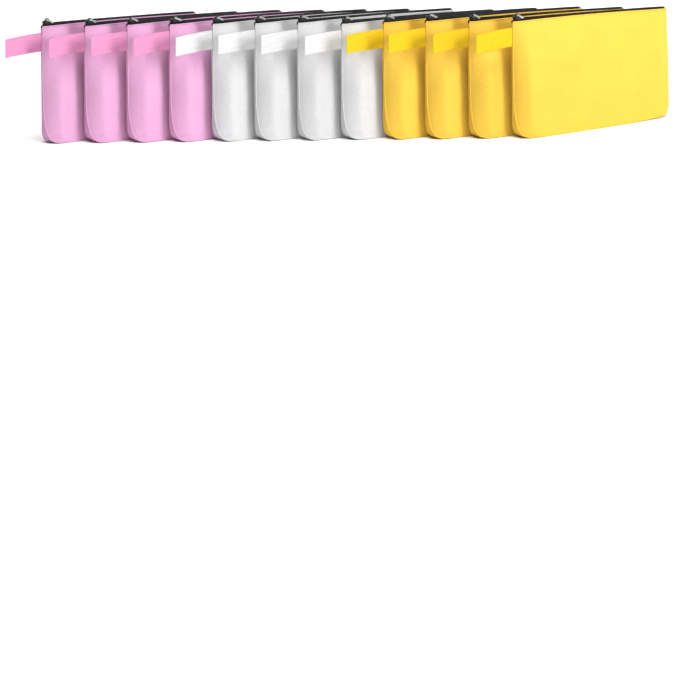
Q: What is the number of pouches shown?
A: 12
